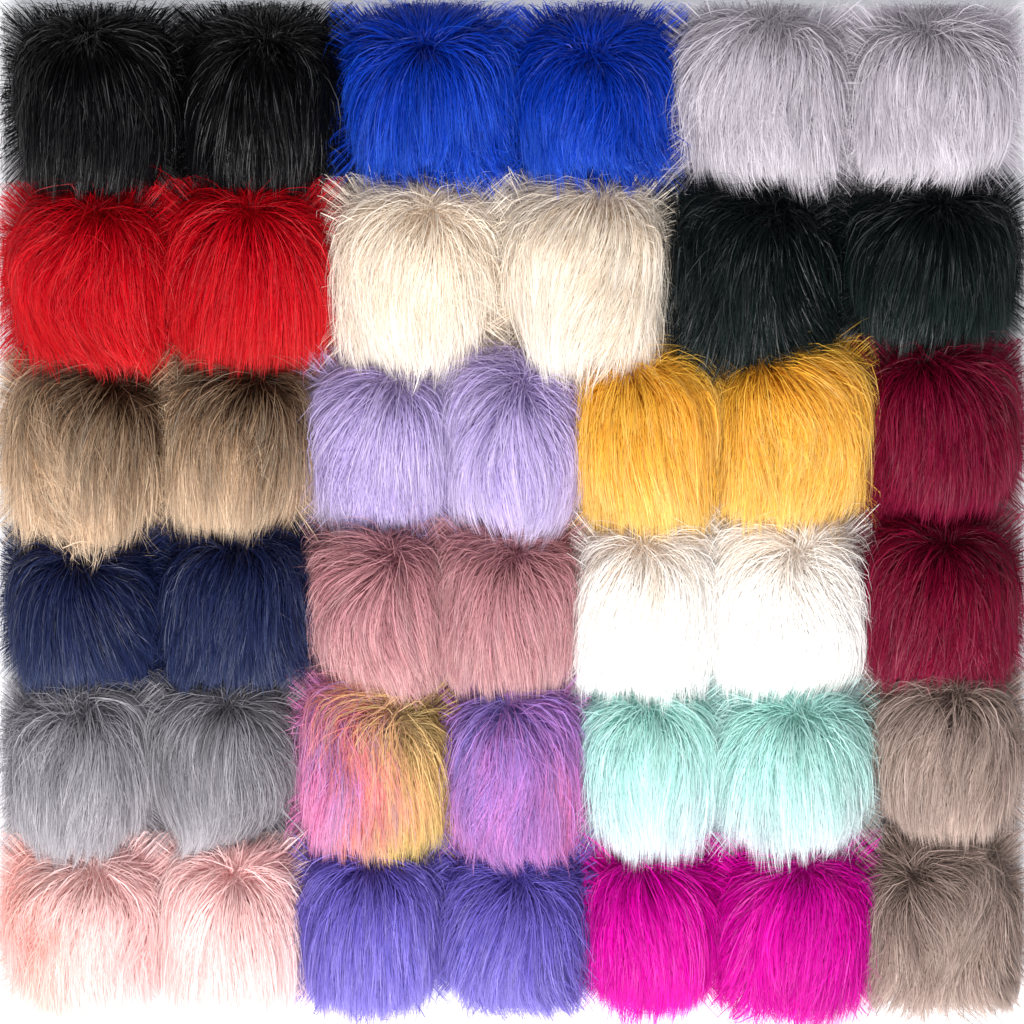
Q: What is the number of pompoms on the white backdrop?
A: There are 40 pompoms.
